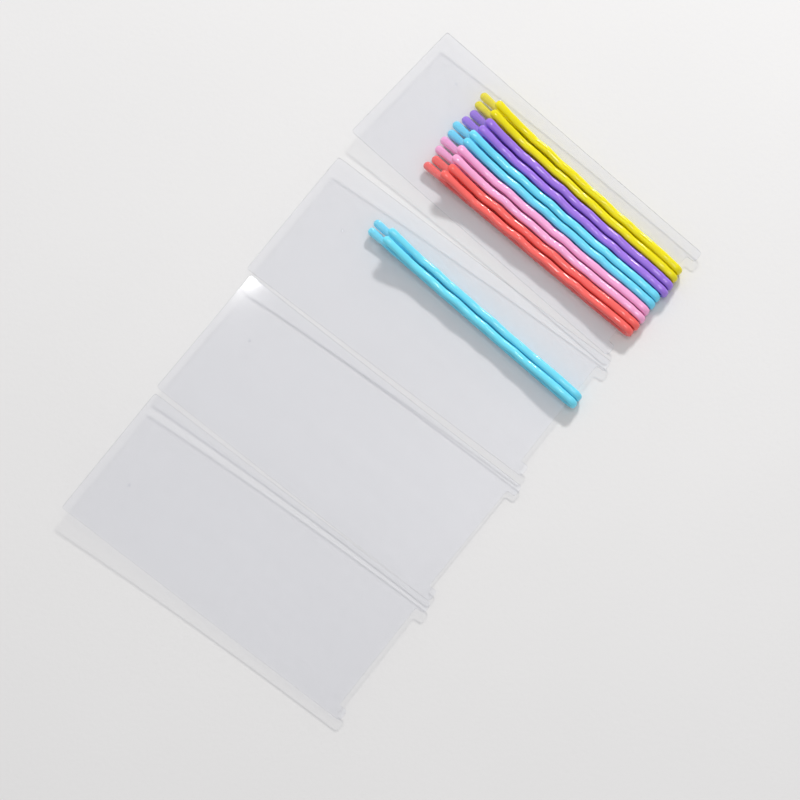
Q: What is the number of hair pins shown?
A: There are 12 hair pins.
